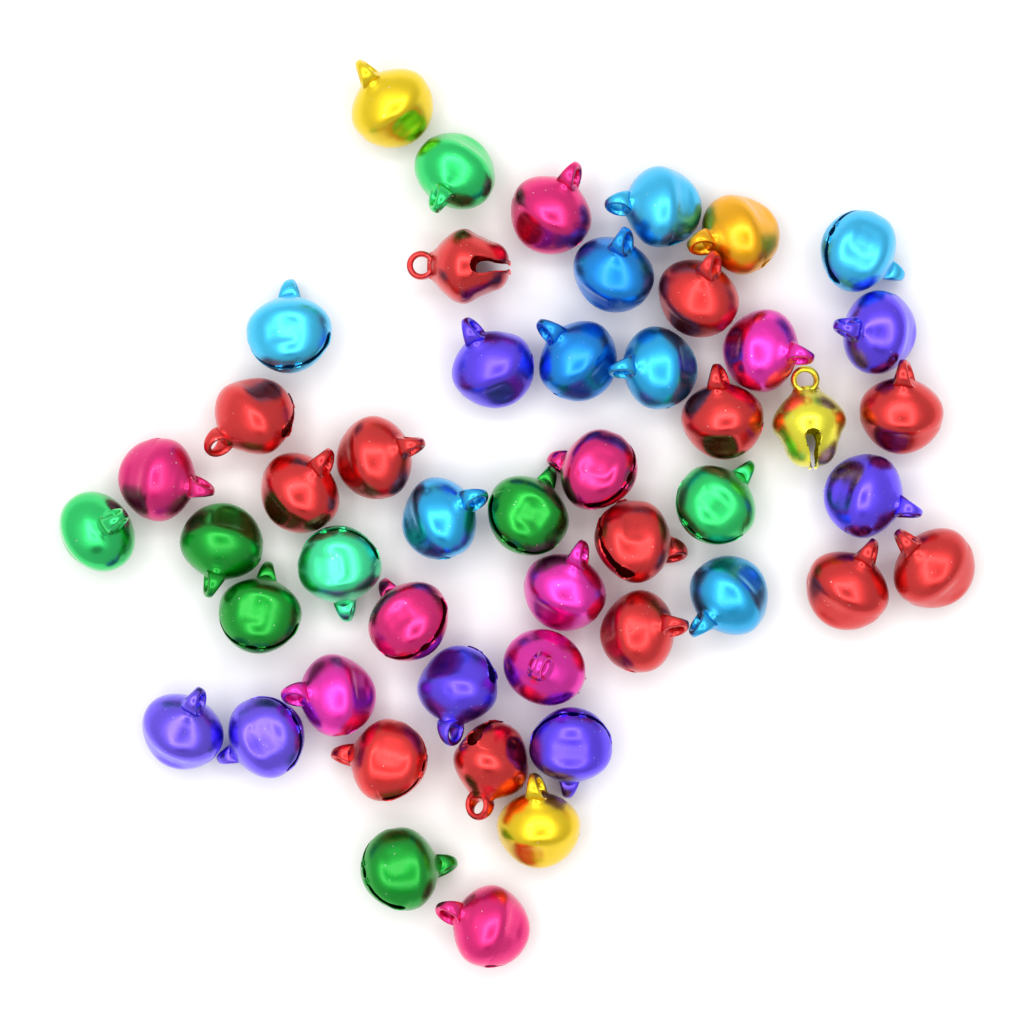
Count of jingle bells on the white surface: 49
